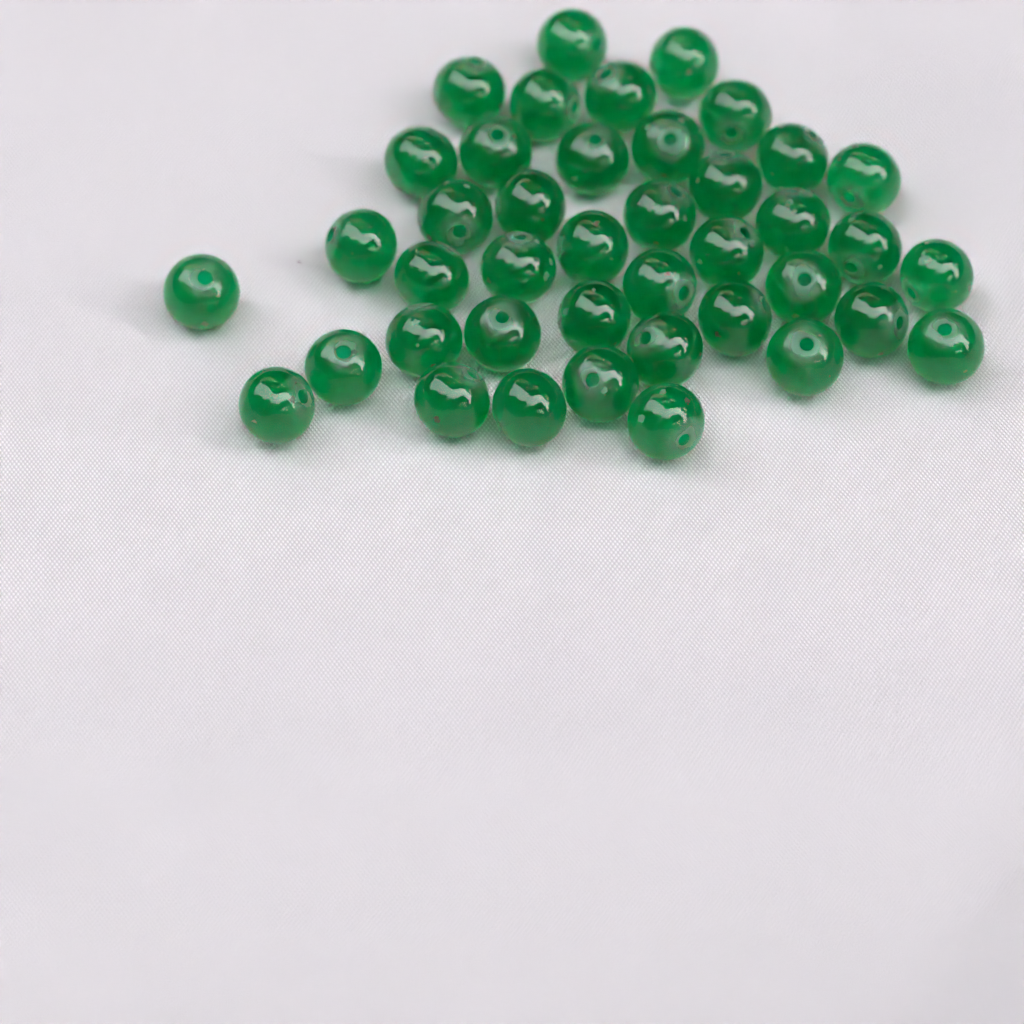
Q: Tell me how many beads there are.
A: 41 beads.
